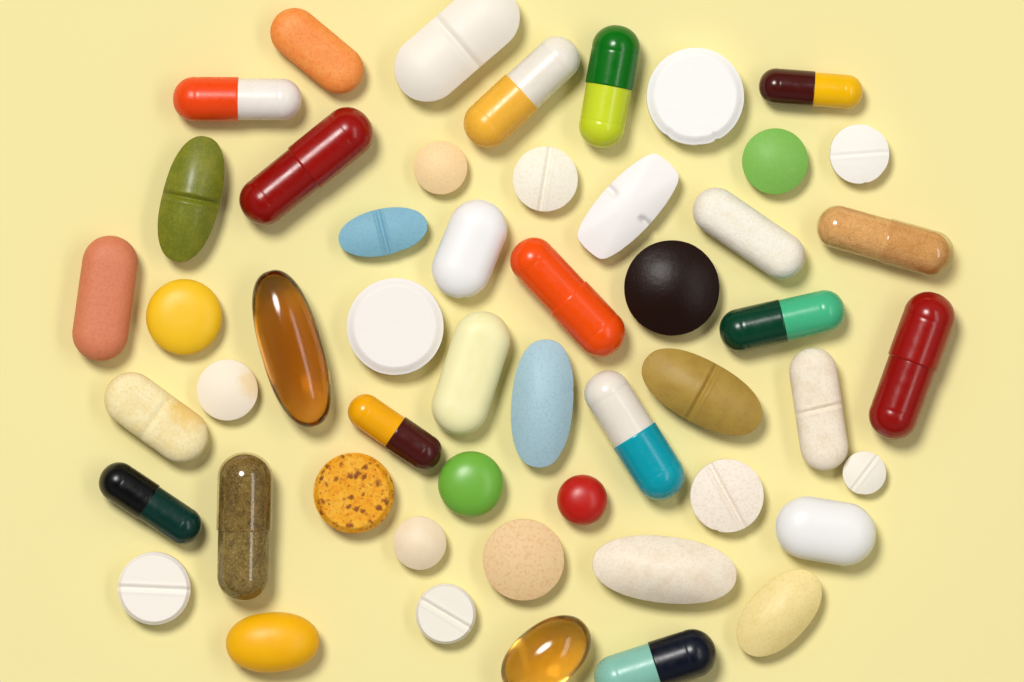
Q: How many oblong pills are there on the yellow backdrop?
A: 33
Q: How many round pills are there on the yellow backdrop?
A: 18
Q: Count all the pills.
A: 51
